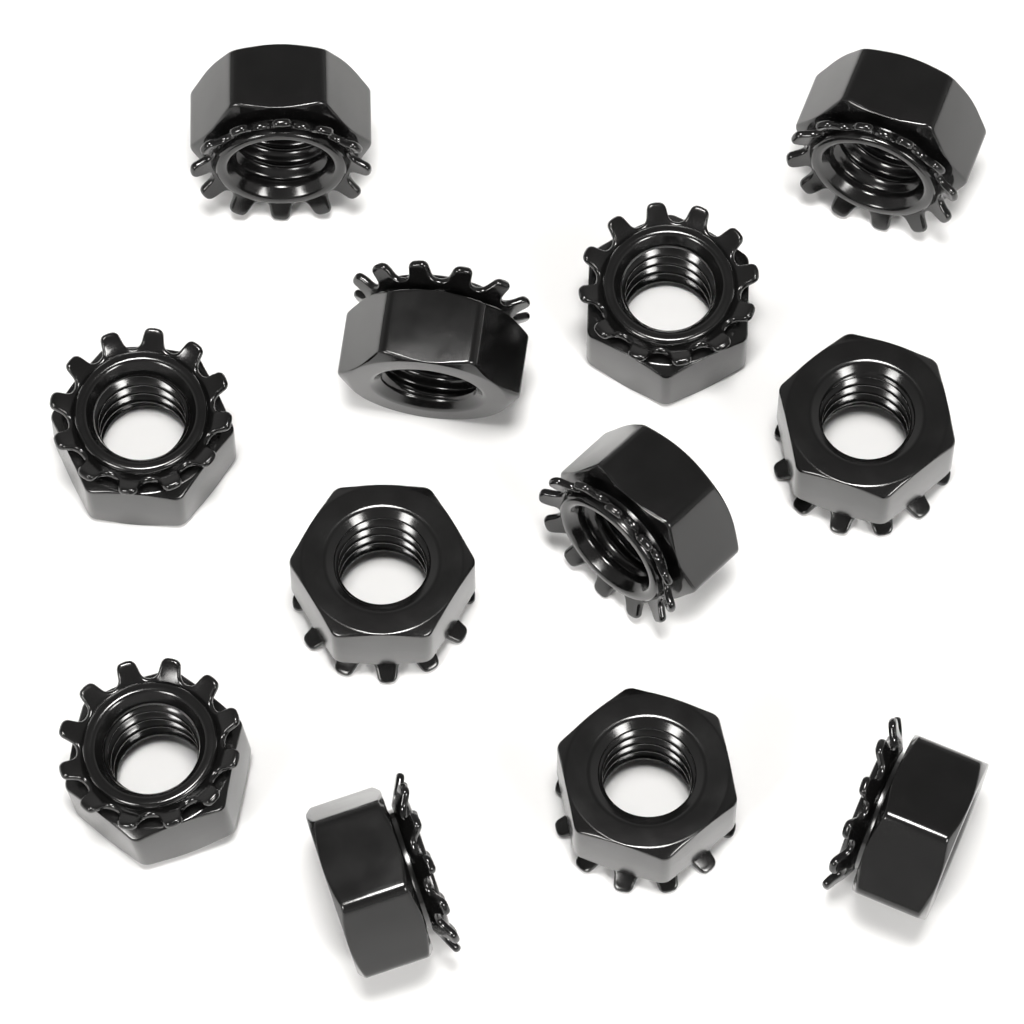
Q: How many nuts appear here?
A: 12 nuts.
